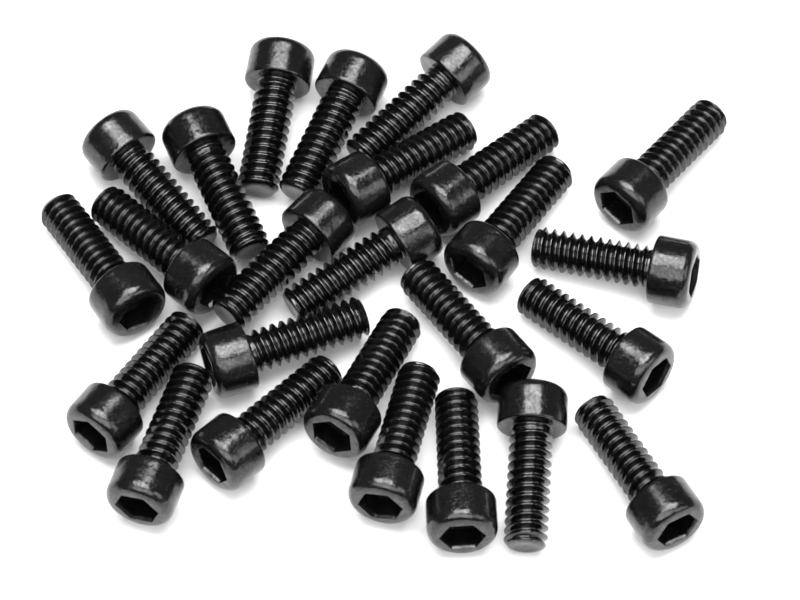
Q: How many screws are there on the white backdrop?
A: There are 25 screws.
